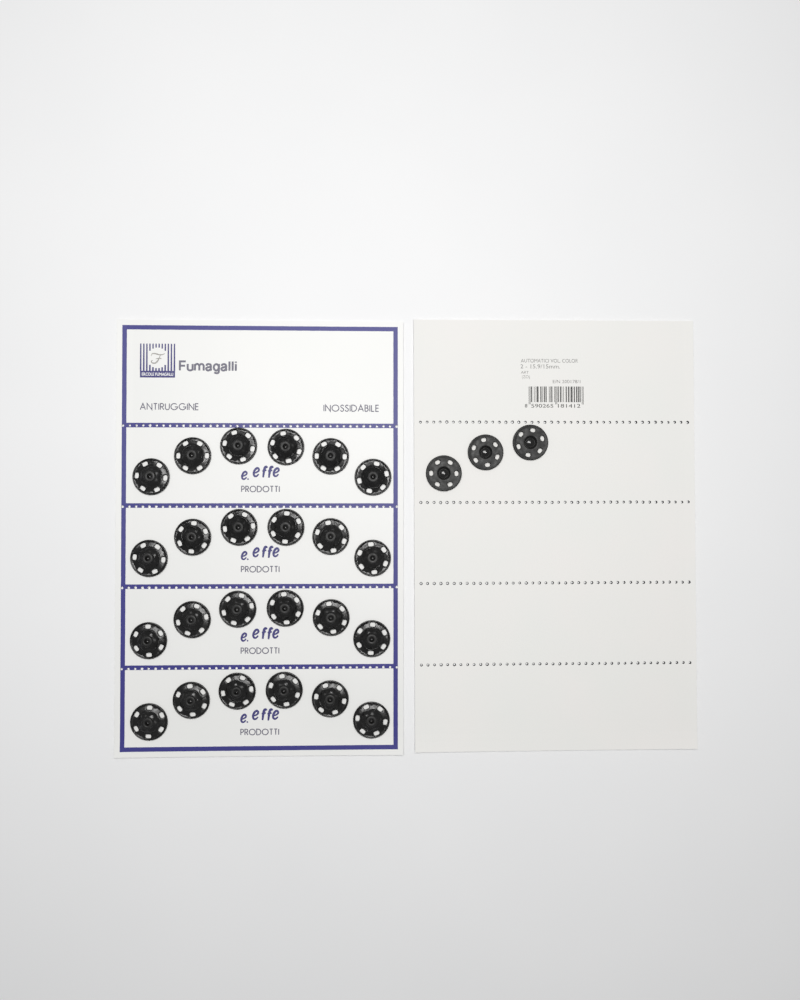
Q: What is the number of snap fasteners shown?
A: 27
